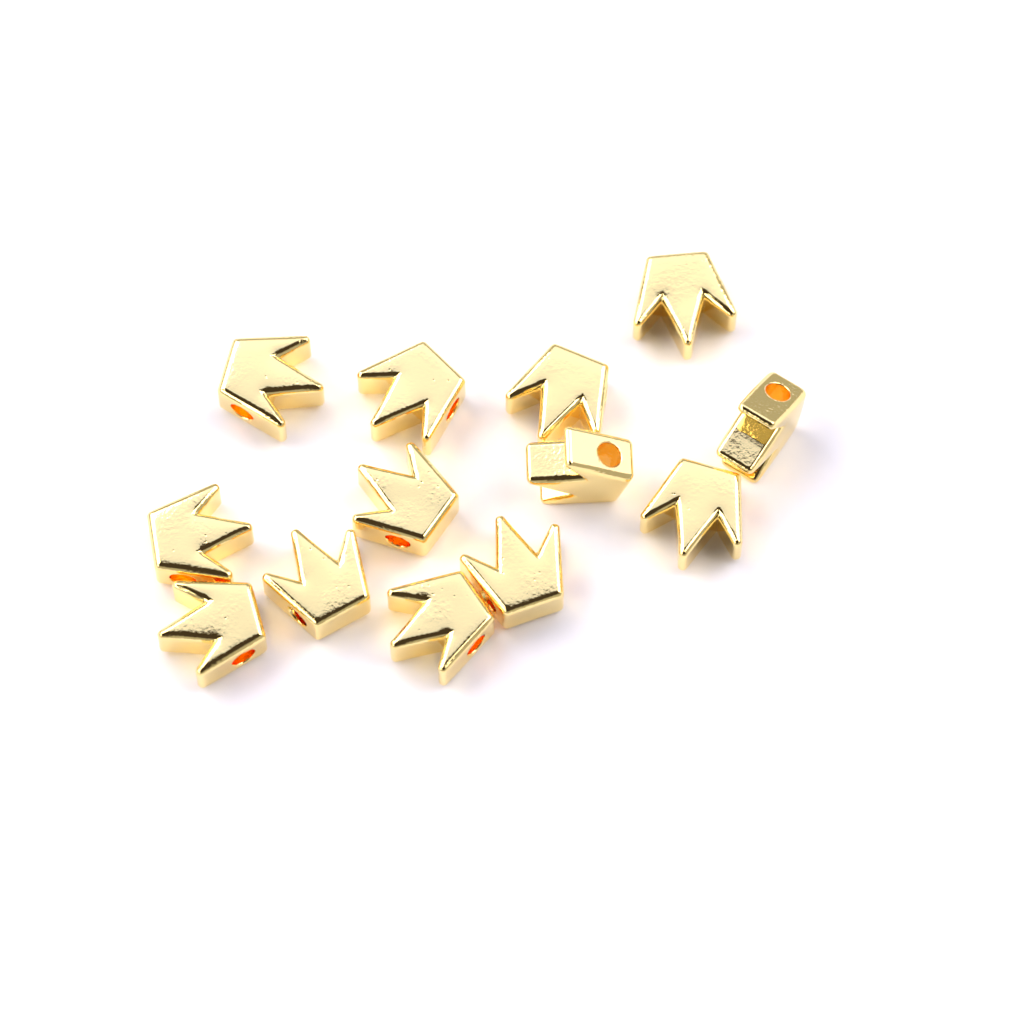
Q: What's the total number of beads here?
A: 13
